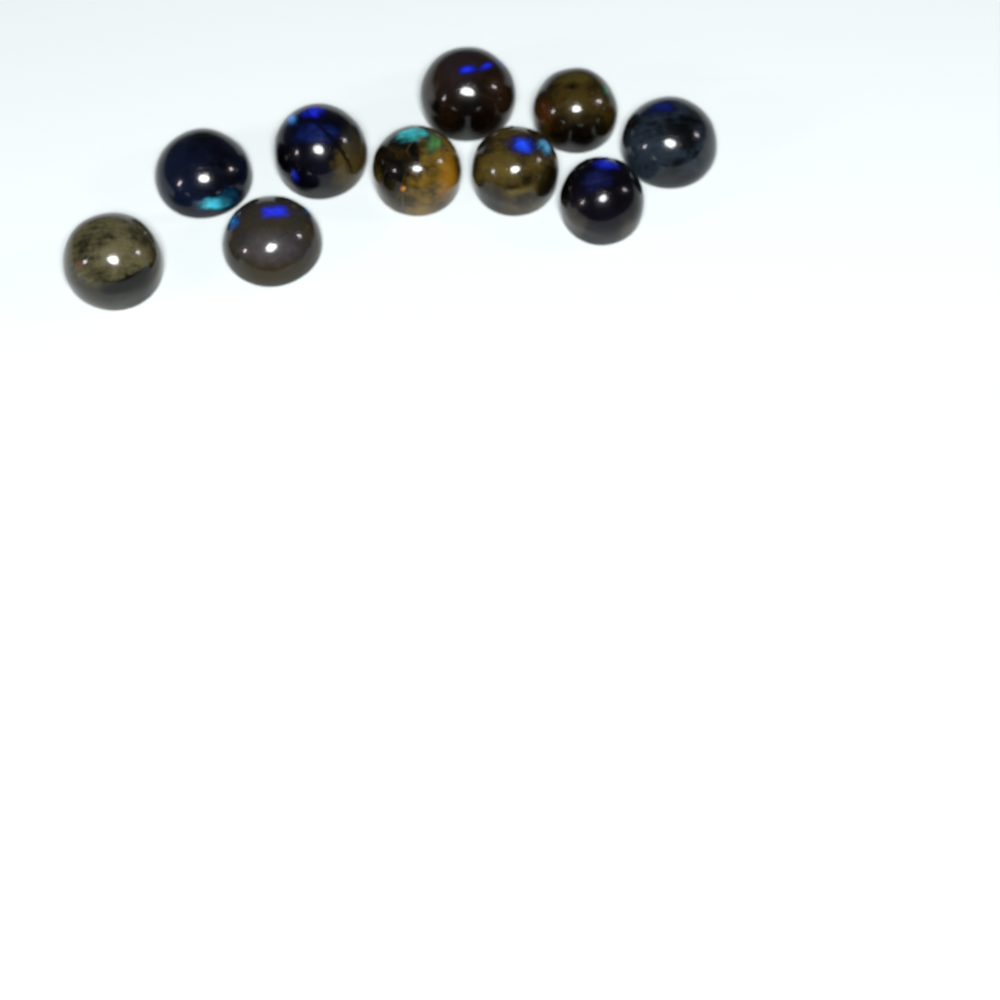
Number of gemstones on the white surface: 10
